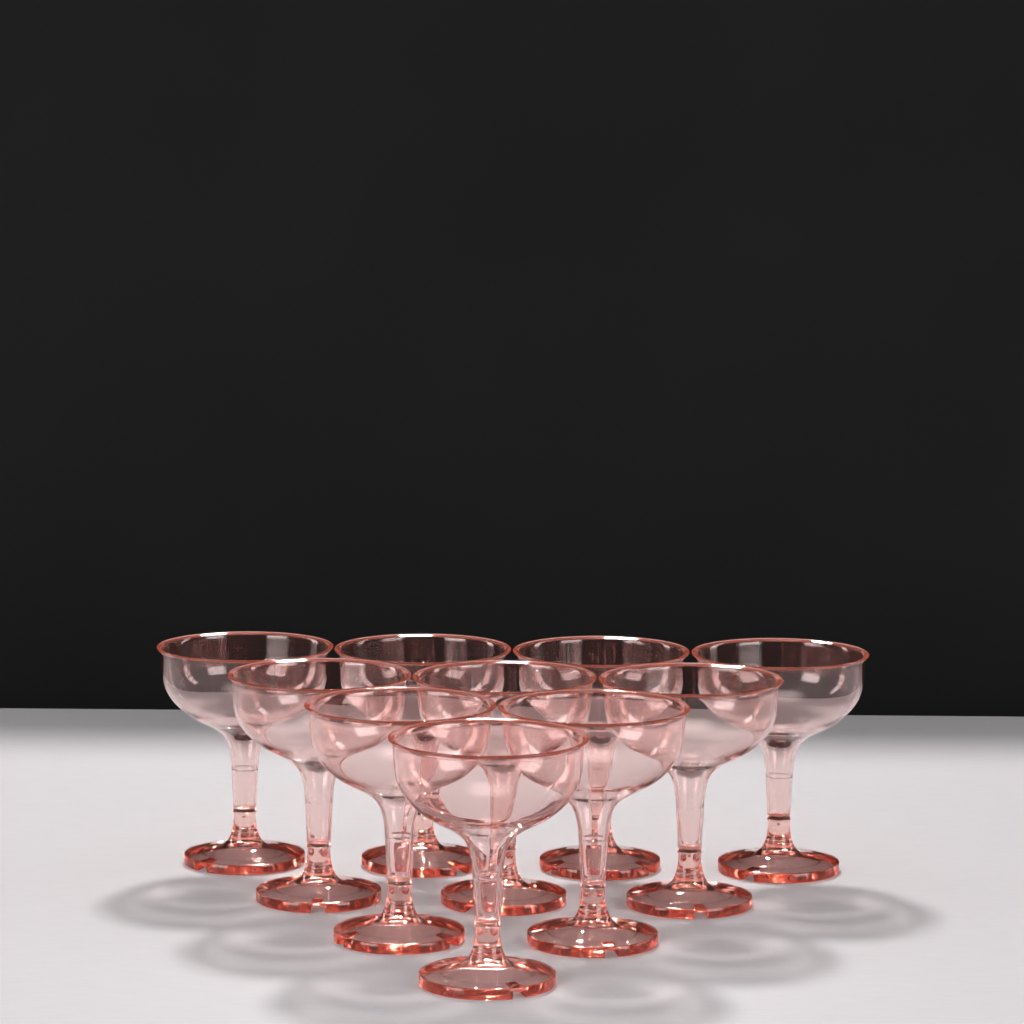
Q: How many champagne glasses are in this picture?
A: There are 10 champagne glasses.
